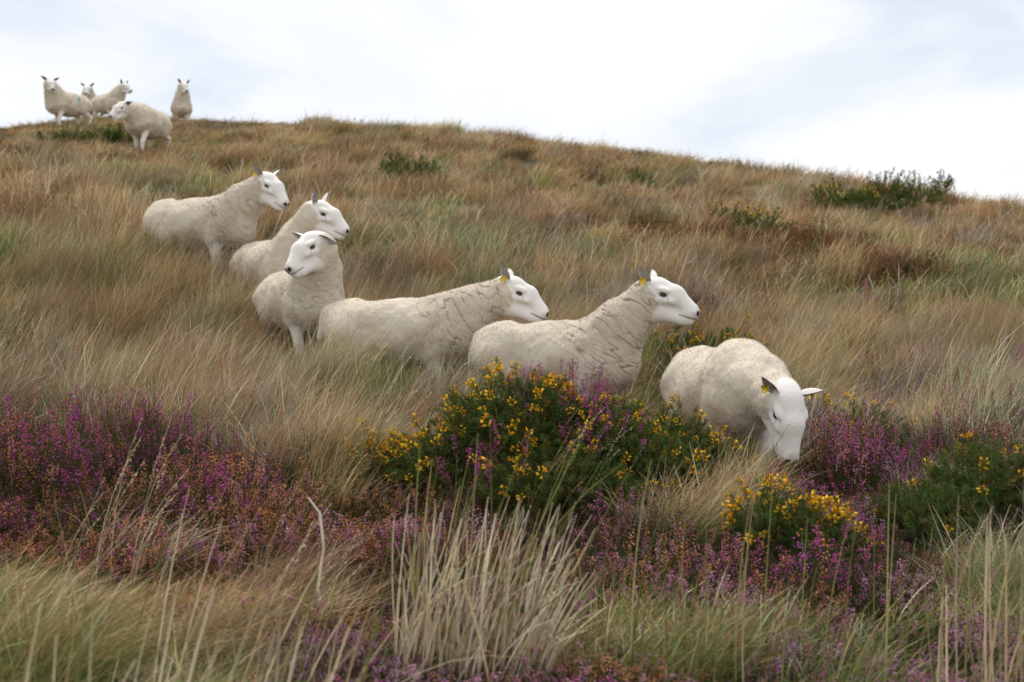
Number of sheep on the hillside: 11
